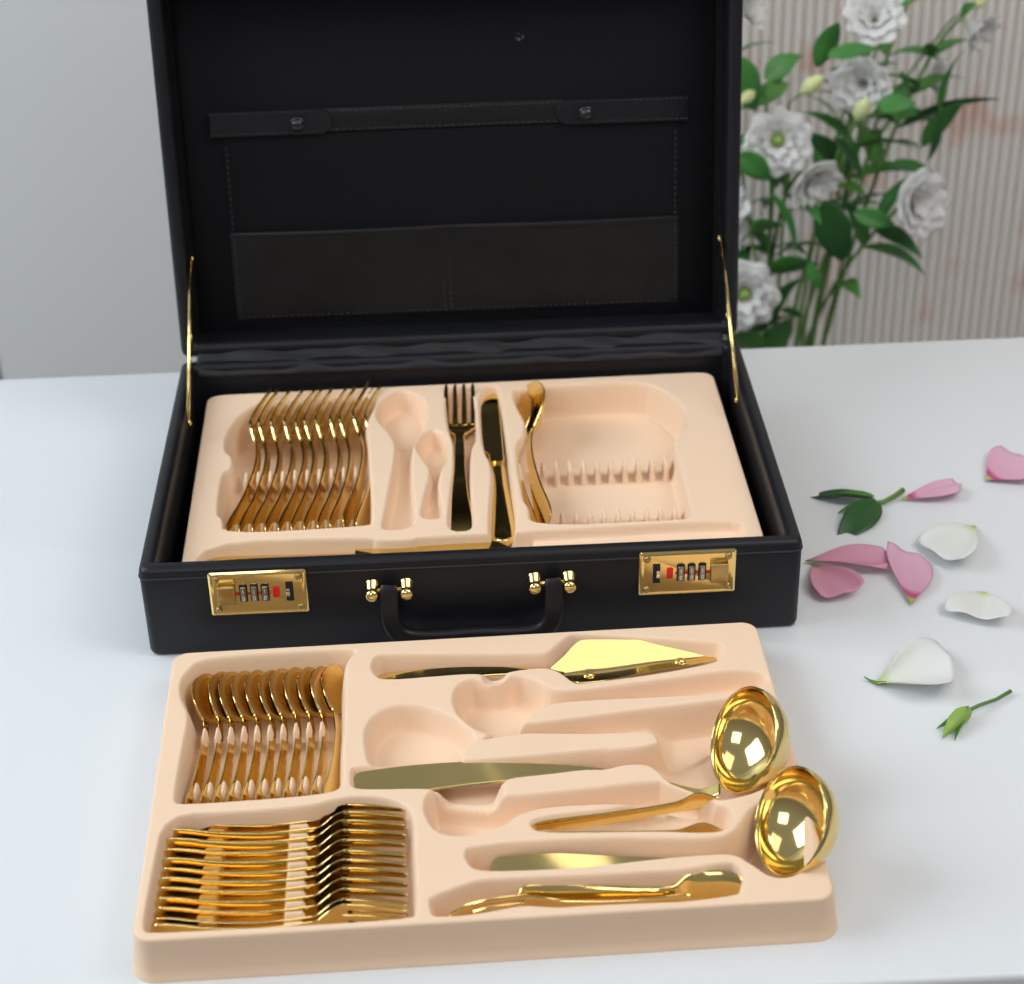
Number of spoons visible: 13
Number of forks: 24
